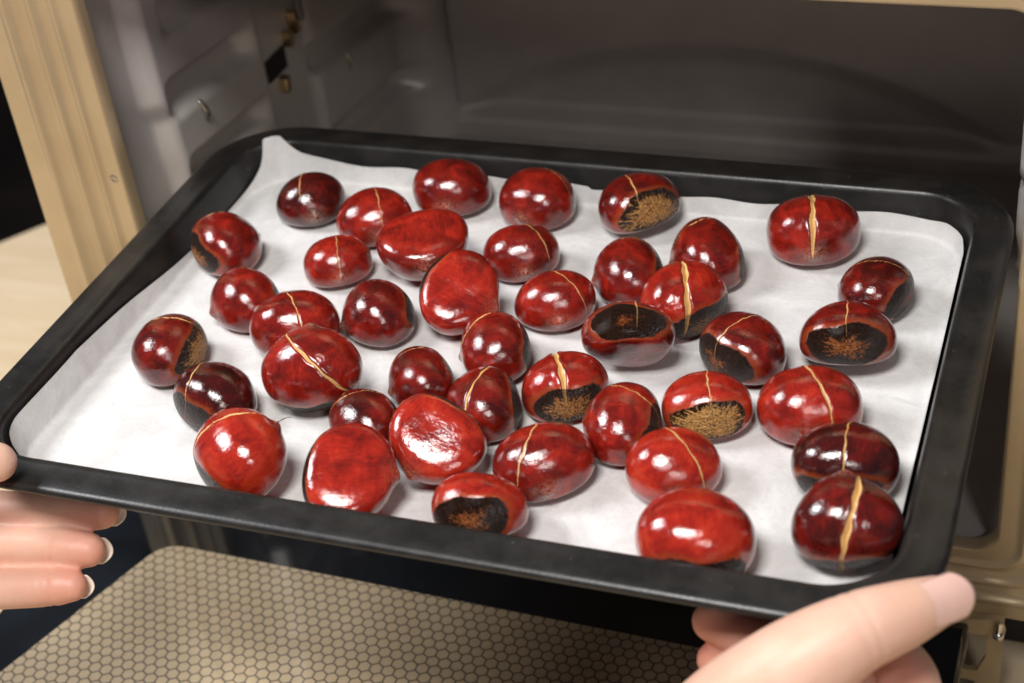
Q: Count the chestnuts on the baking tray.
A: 42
